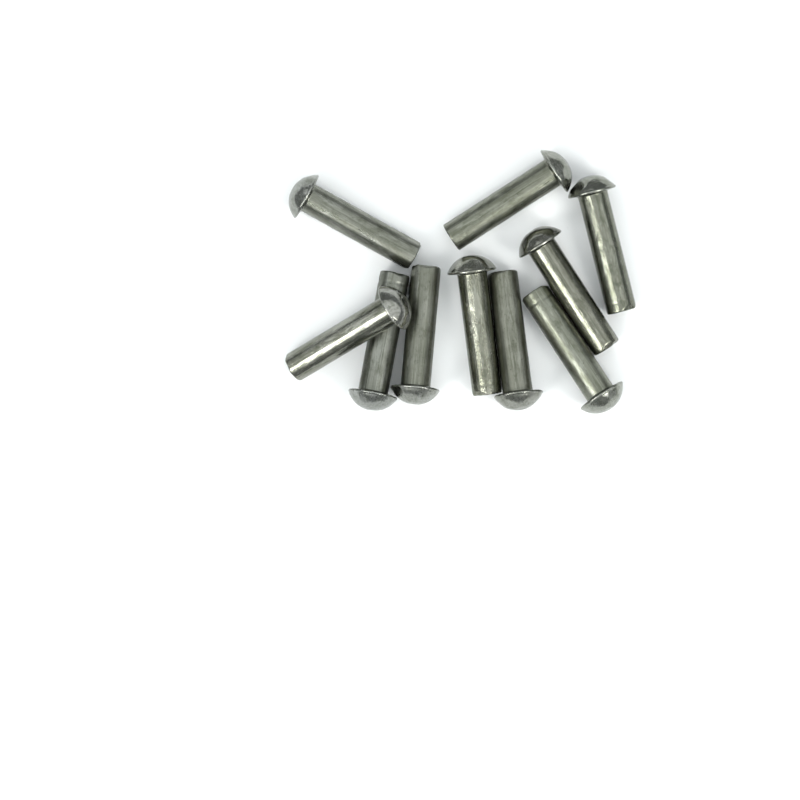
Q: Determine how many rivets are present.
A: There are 10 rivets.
